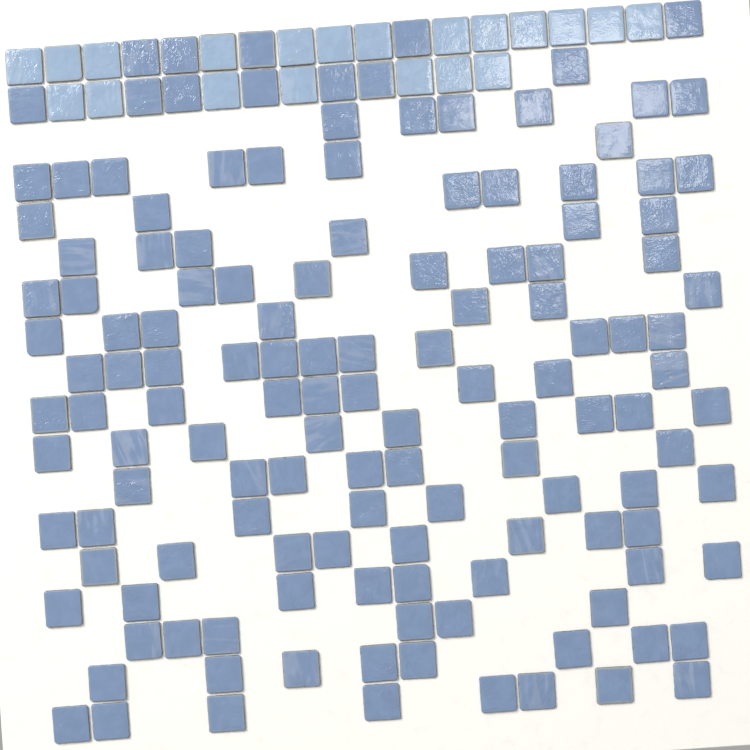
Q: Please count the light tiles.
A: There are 20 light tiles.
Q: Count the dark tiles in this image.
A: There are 136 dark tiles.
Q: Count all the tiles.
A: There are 156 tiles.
